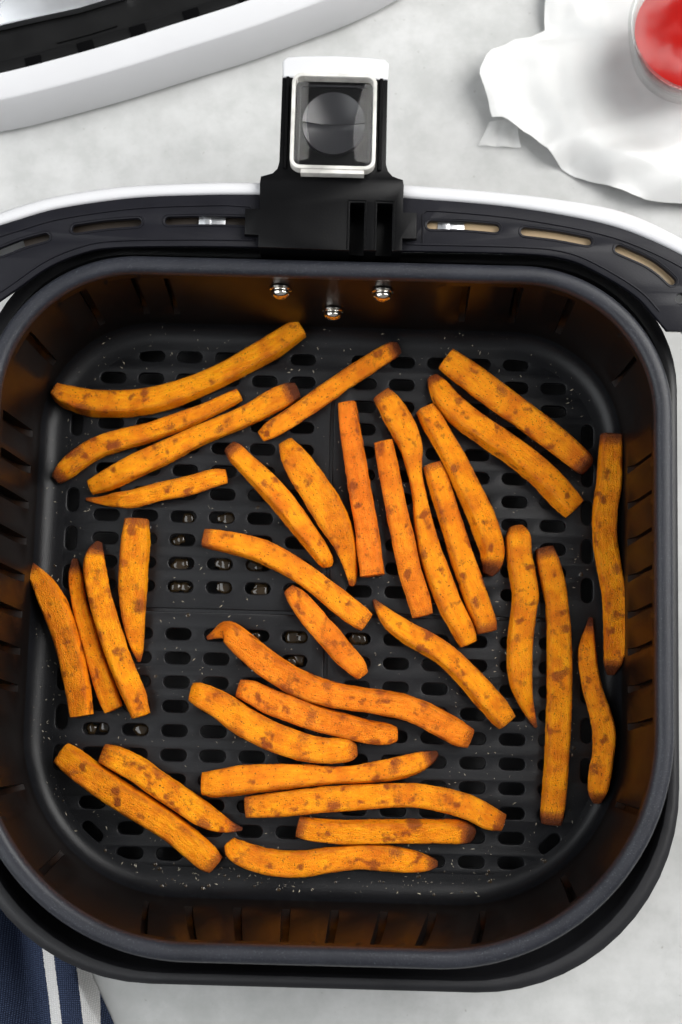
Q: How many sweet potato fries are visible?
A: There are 34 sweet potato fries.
